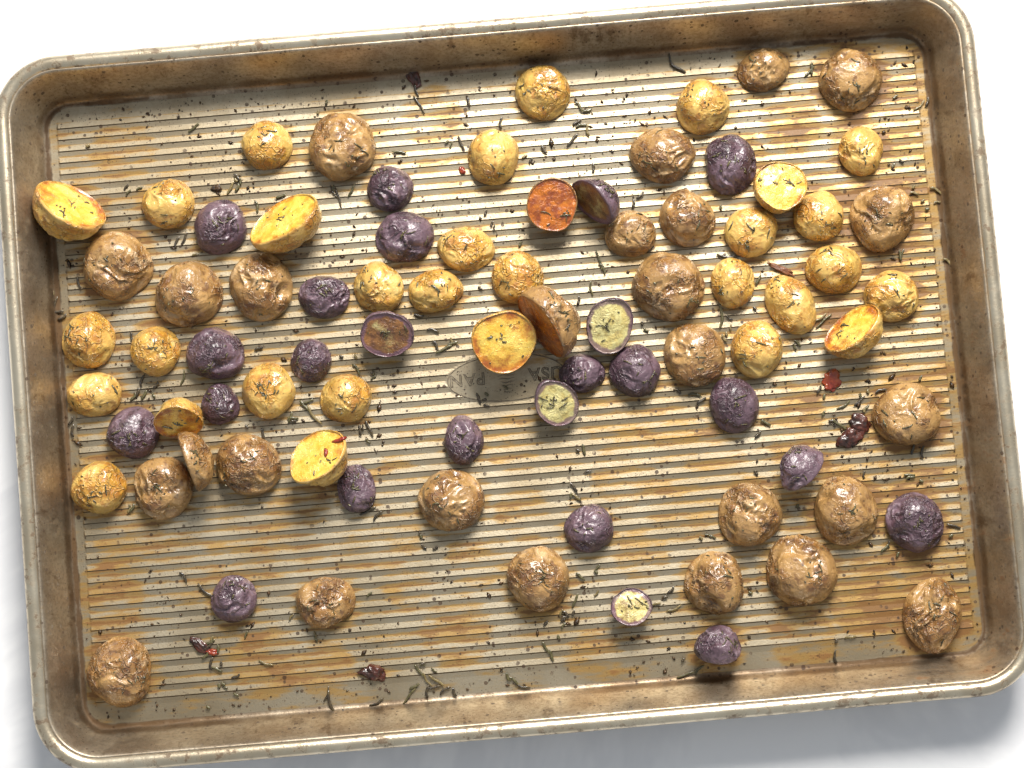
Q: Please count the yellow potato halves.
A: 30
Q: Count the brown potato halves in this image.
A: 27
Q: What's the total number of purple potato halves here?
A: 24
